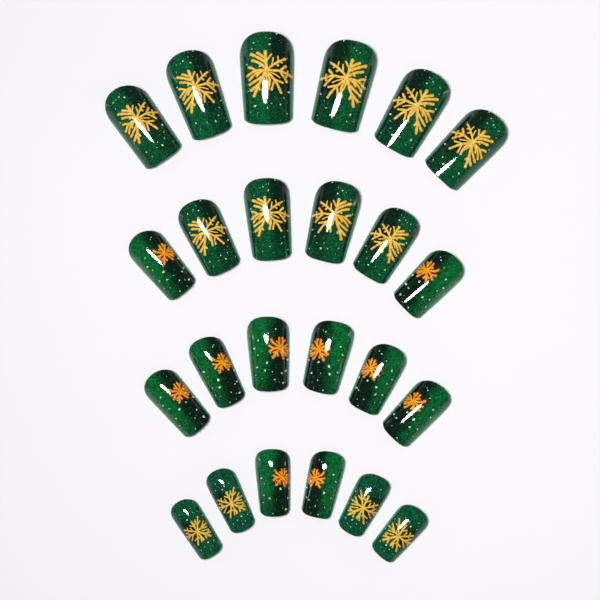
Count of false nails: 24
